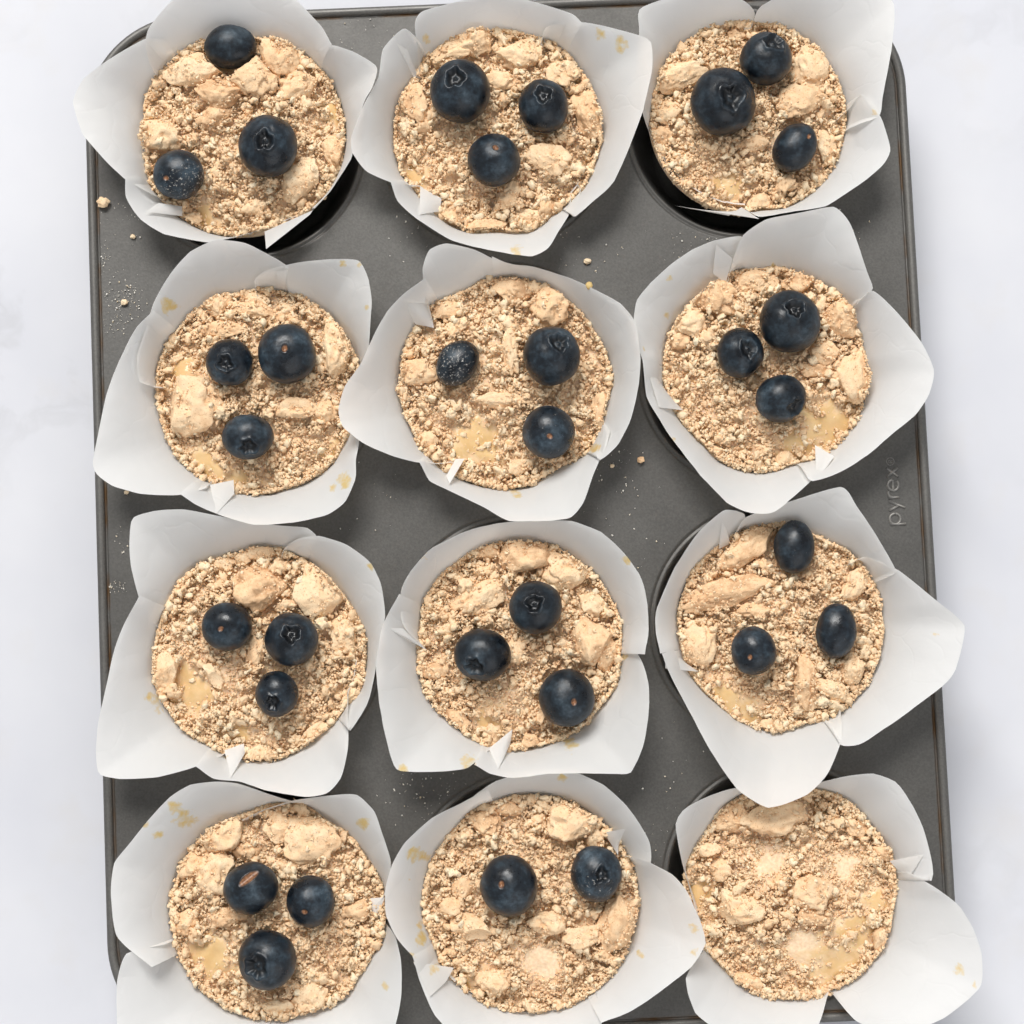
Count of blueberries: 32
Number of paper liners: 12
